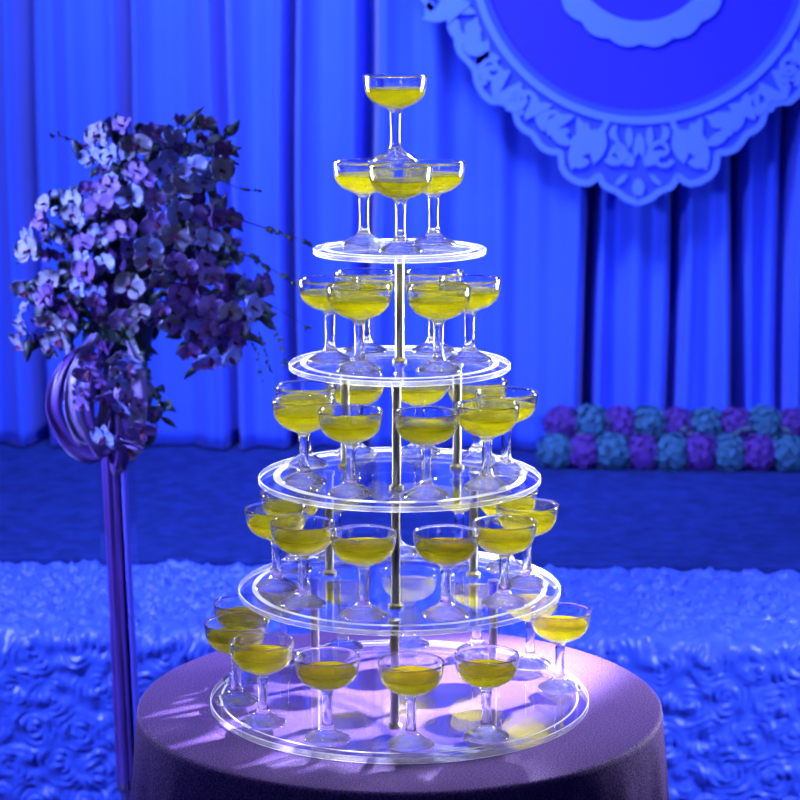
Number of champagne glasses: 42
